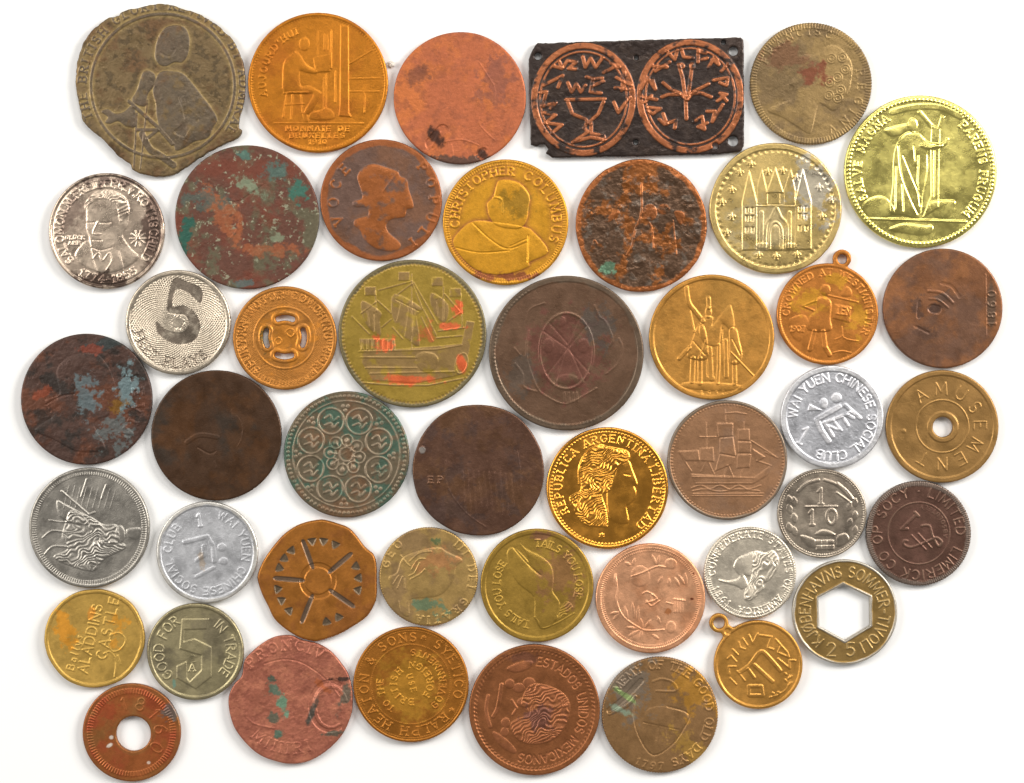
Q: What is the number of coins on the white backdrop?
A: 44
